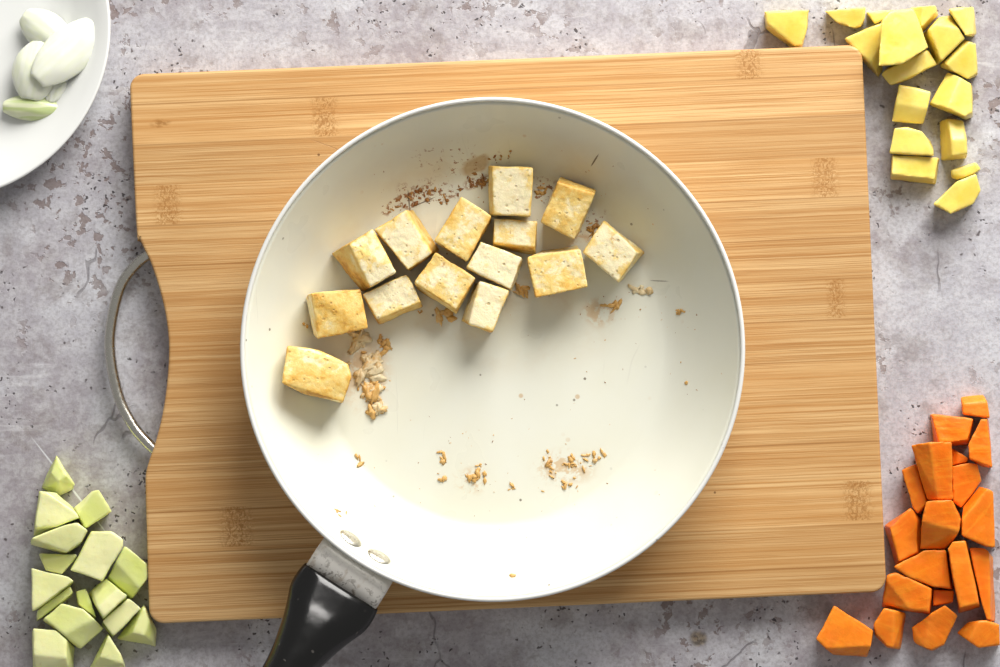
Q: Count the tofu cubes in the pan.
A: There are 14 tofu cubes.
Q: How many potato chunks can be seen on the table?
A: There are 17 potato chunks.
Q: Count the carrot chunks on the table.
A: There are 19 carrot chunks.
